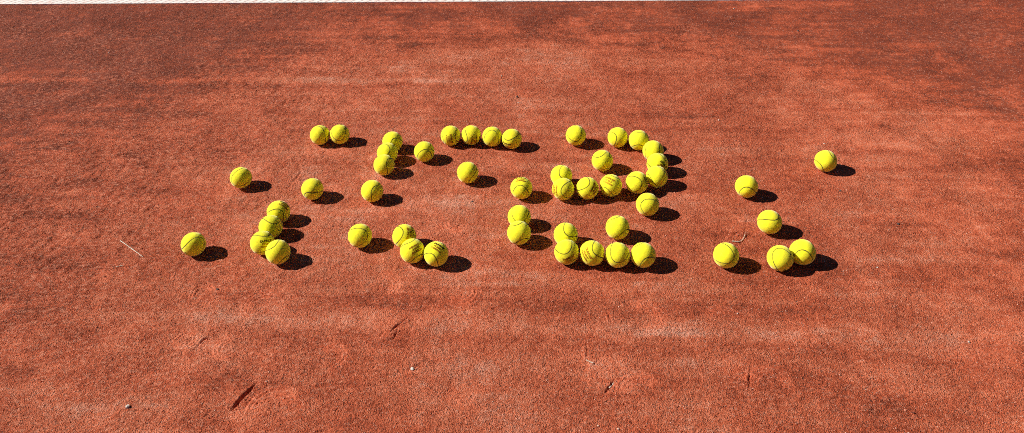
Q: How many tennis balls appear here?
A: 51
